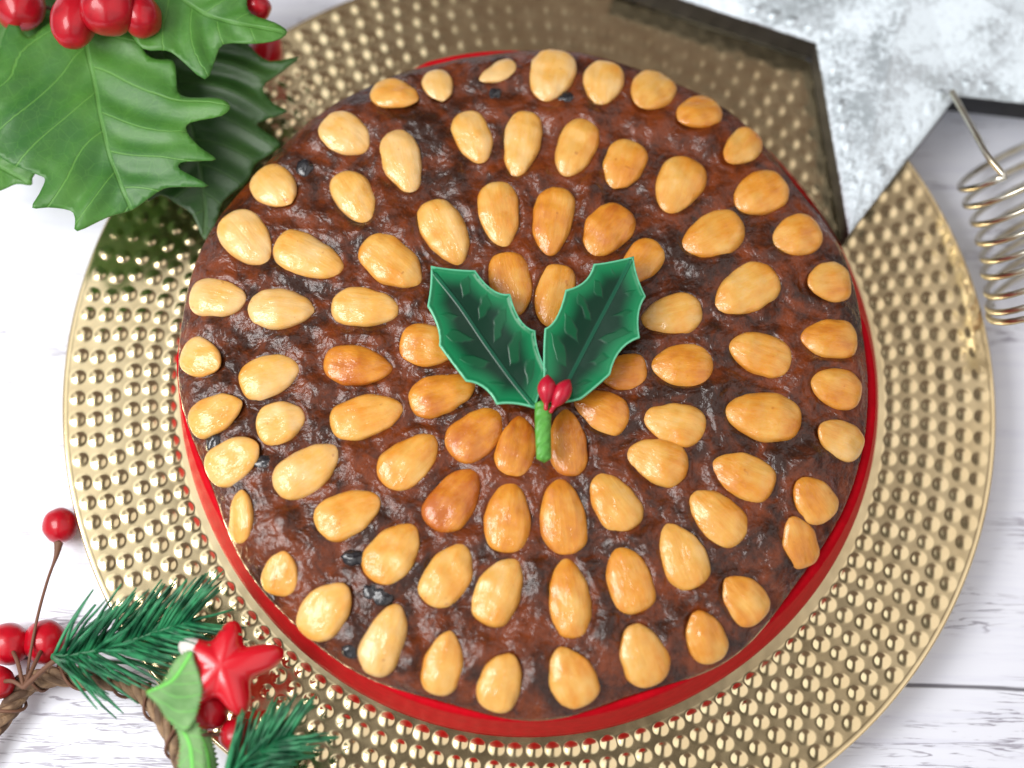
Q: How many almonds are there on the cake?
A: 85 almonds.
